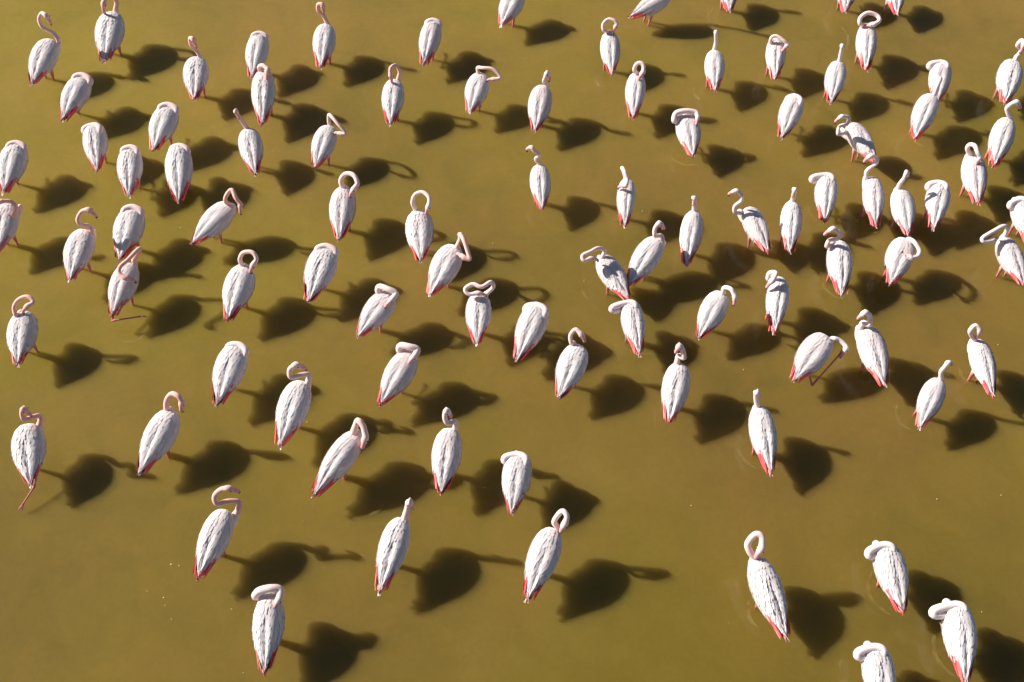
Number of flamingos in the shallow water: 92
